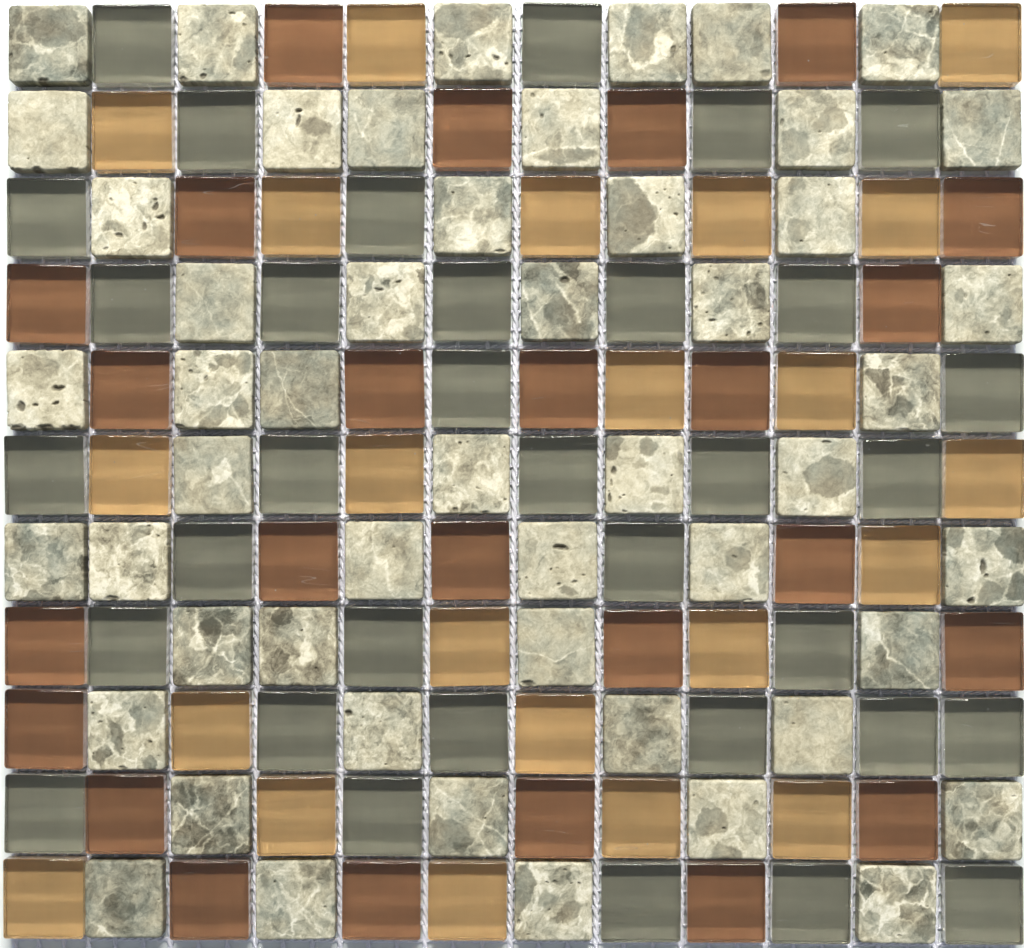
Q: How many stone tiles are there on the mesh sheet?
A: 51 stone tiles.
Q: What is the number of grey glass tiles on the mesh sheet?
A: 34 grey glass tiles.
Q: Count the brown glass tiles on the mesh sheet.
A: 25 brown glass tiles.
